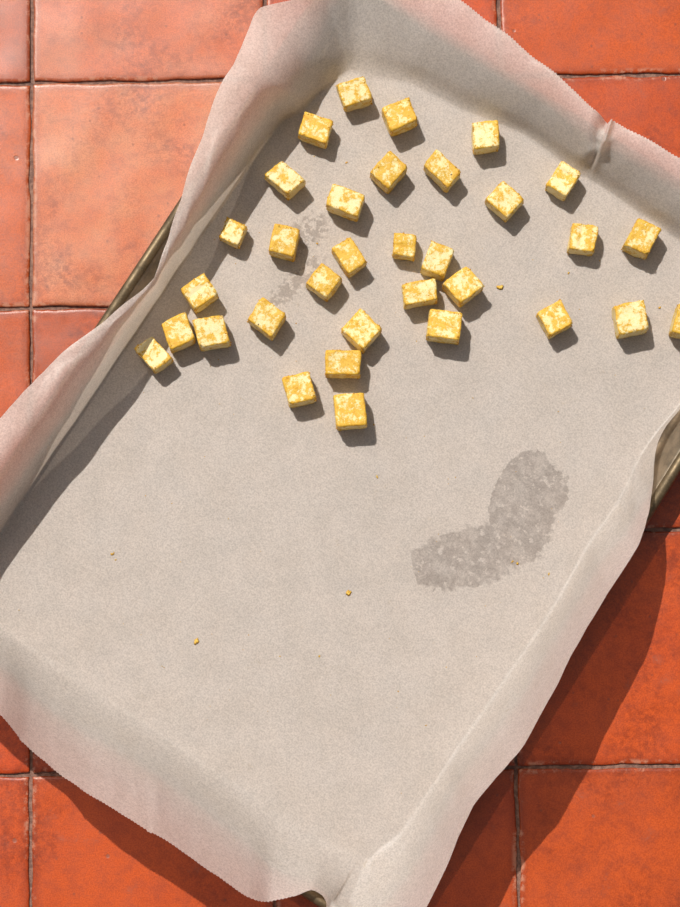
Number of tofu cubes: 33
